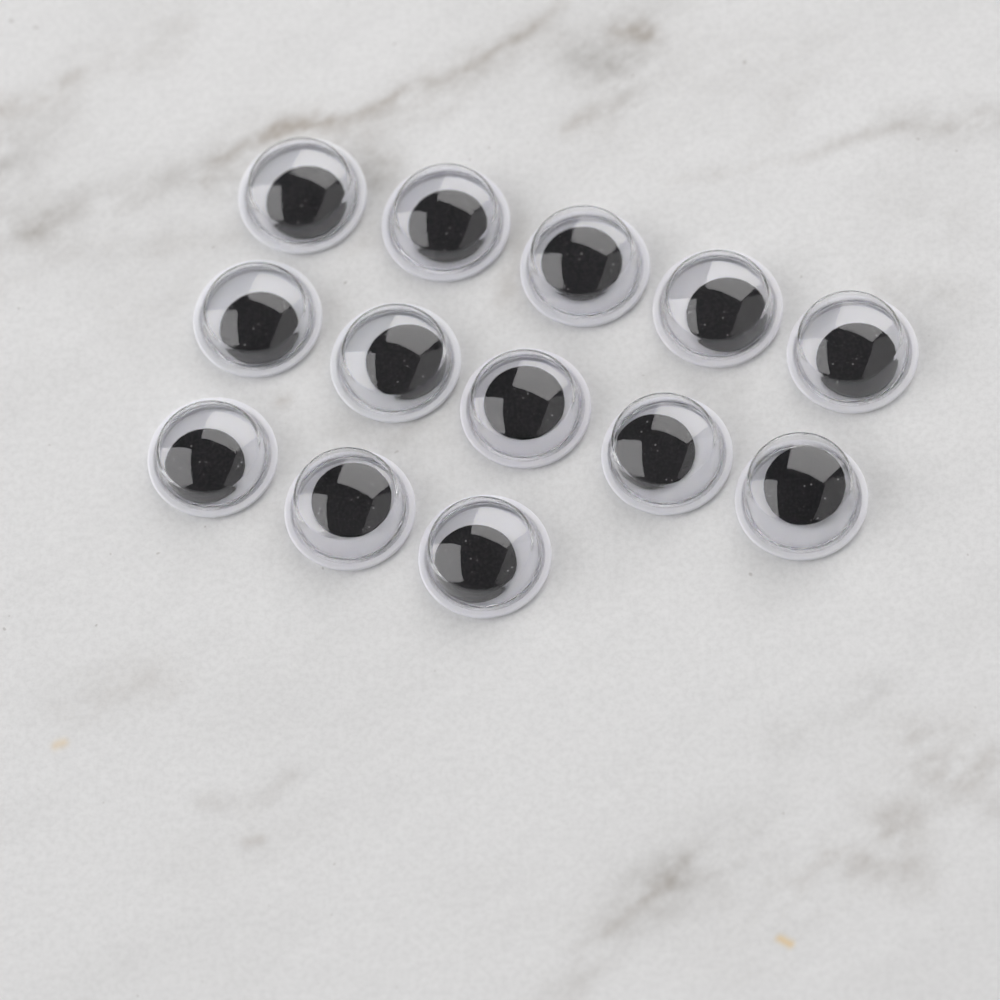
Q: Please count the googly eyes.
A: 13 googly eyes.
